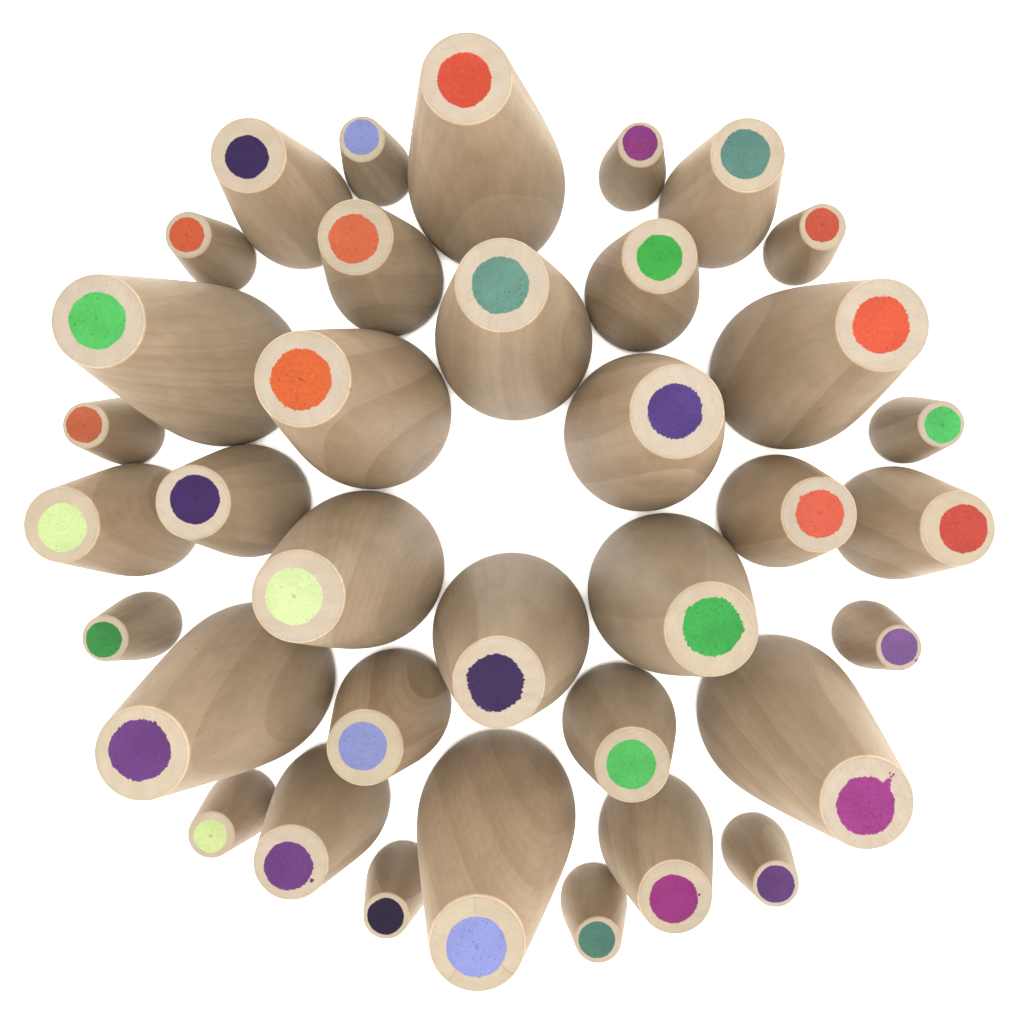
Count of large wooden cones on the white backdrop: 12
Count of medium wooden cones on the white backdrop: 12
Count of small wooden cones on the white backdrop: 12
